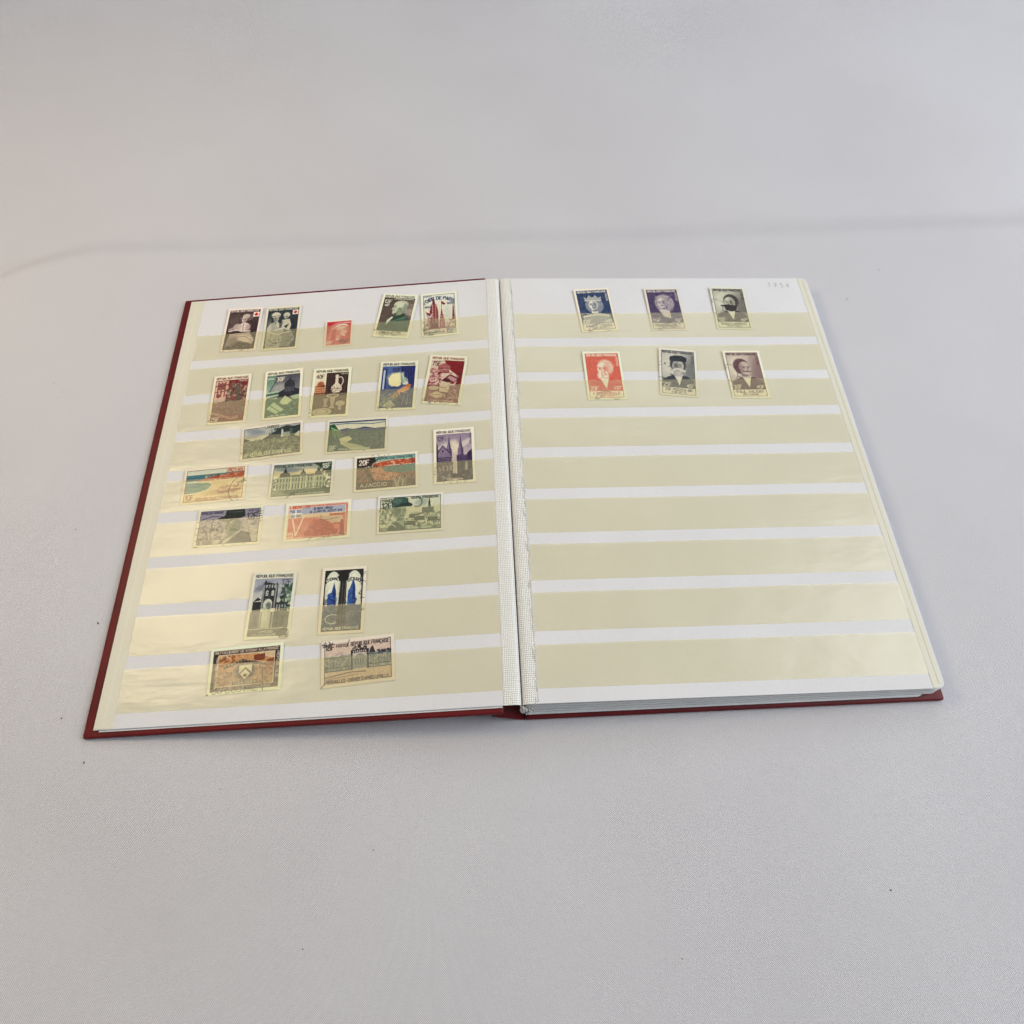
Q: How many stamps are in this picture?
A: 29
